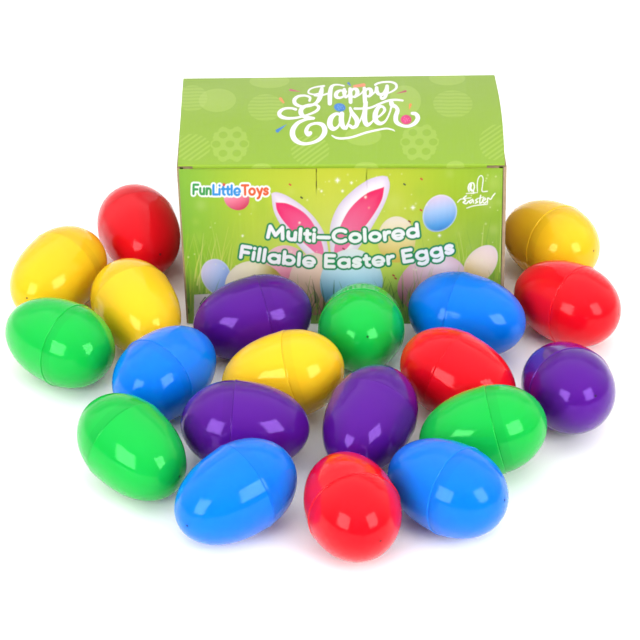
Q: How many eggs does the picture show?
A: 20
